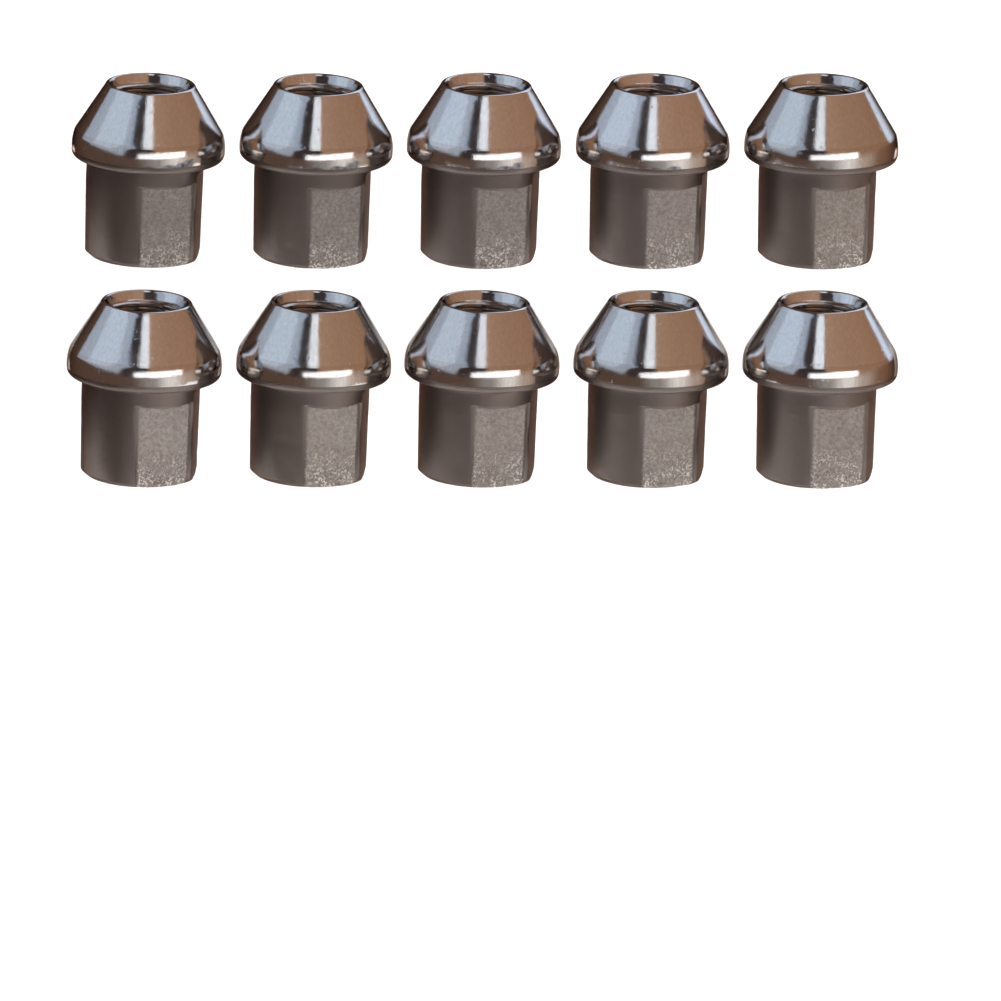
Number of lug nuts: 10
